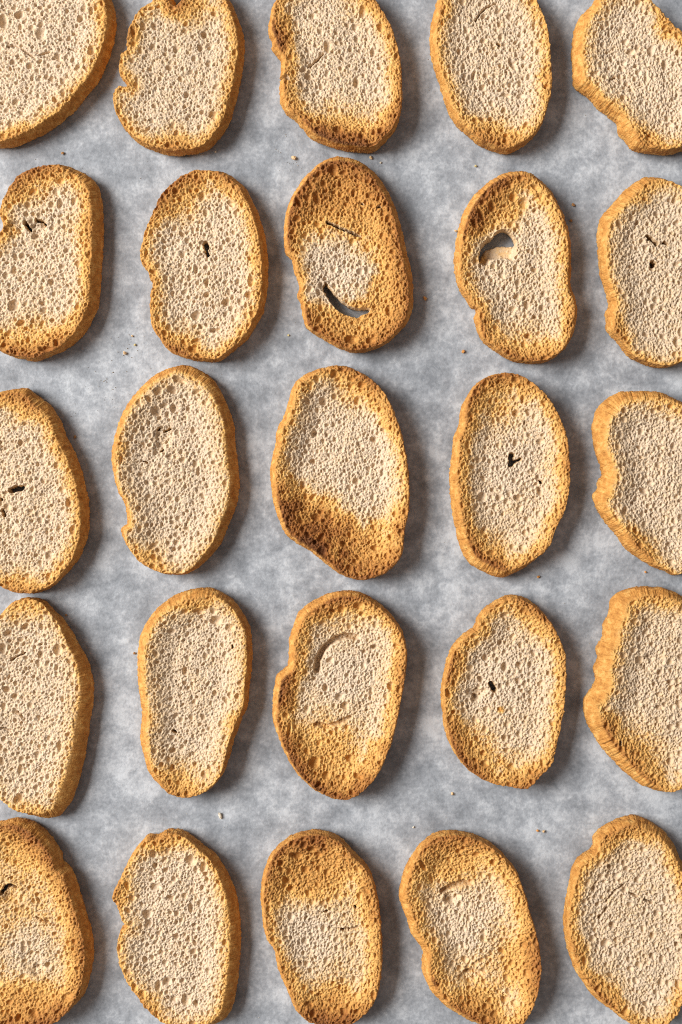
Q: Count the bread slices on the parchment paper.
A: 25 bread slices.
